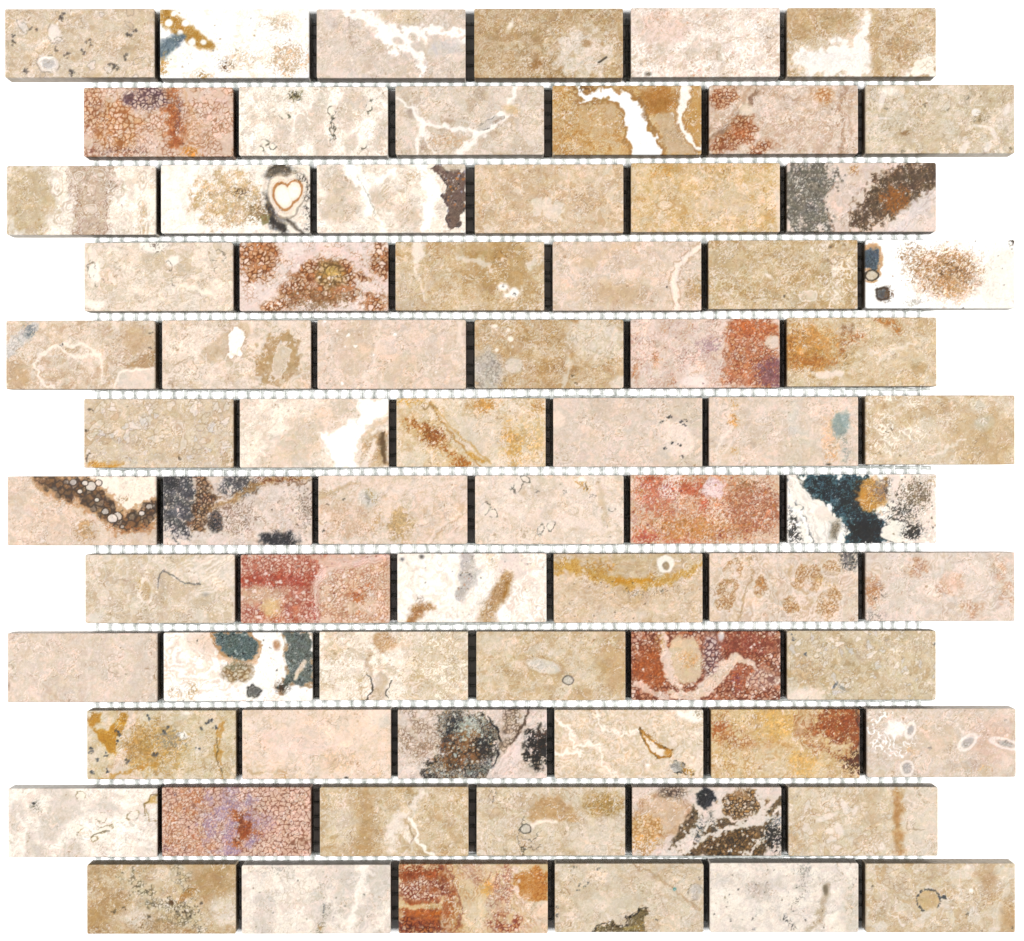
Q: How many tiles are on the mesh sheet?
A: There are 72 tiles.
